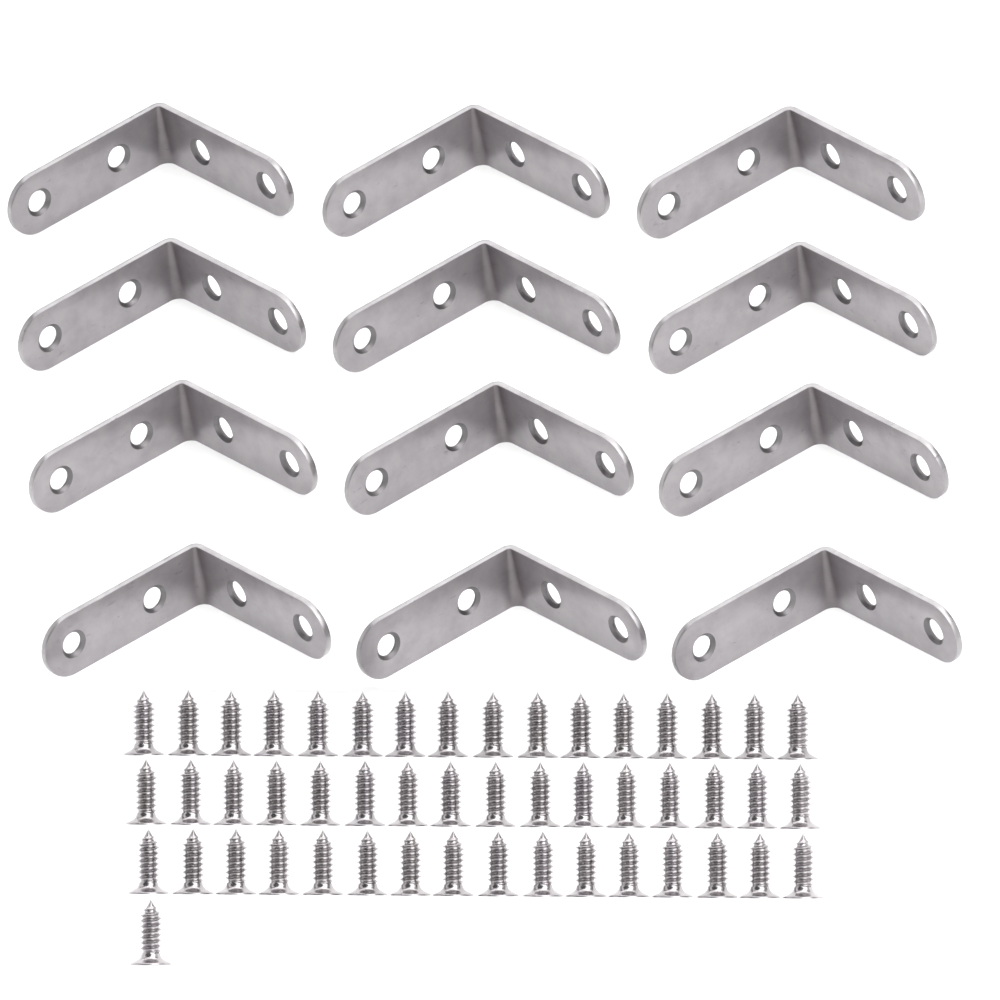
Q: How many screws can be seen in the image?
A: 49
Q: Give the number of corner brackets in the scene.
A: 12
